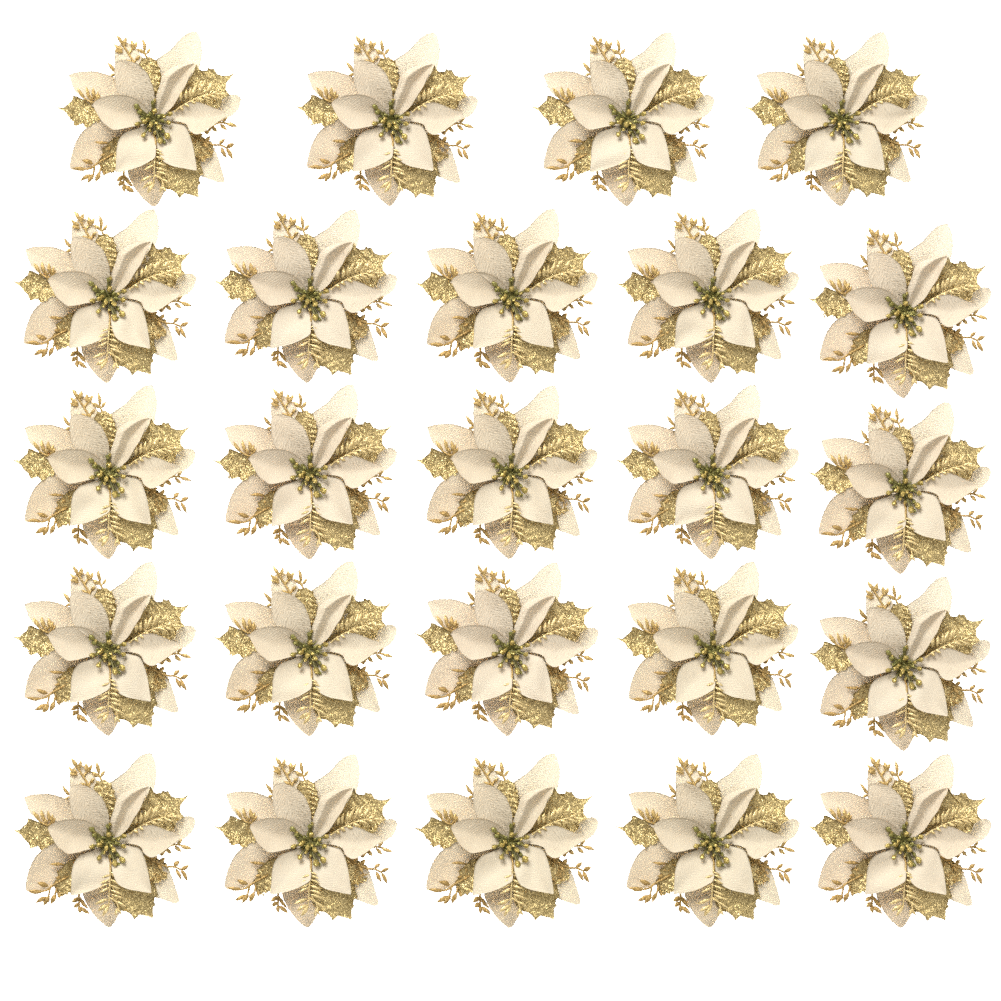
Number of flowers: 24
